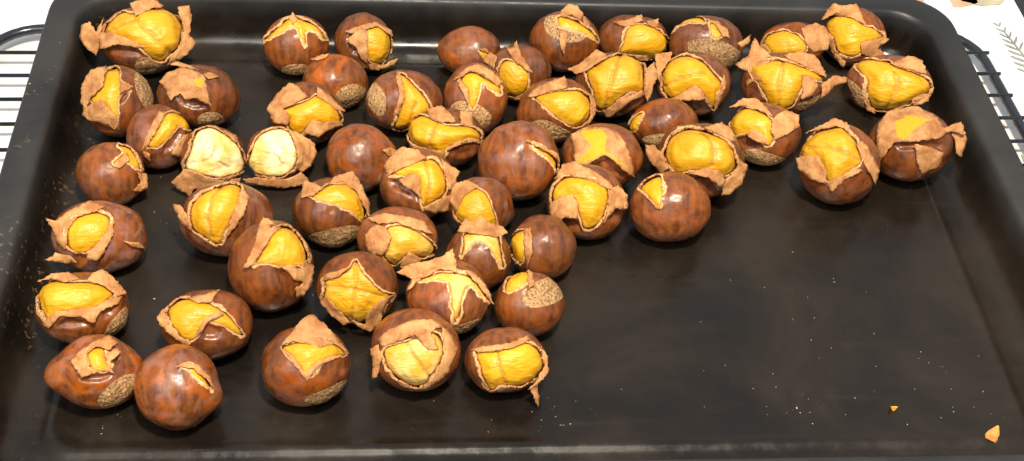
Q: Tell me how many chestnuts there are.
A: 55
